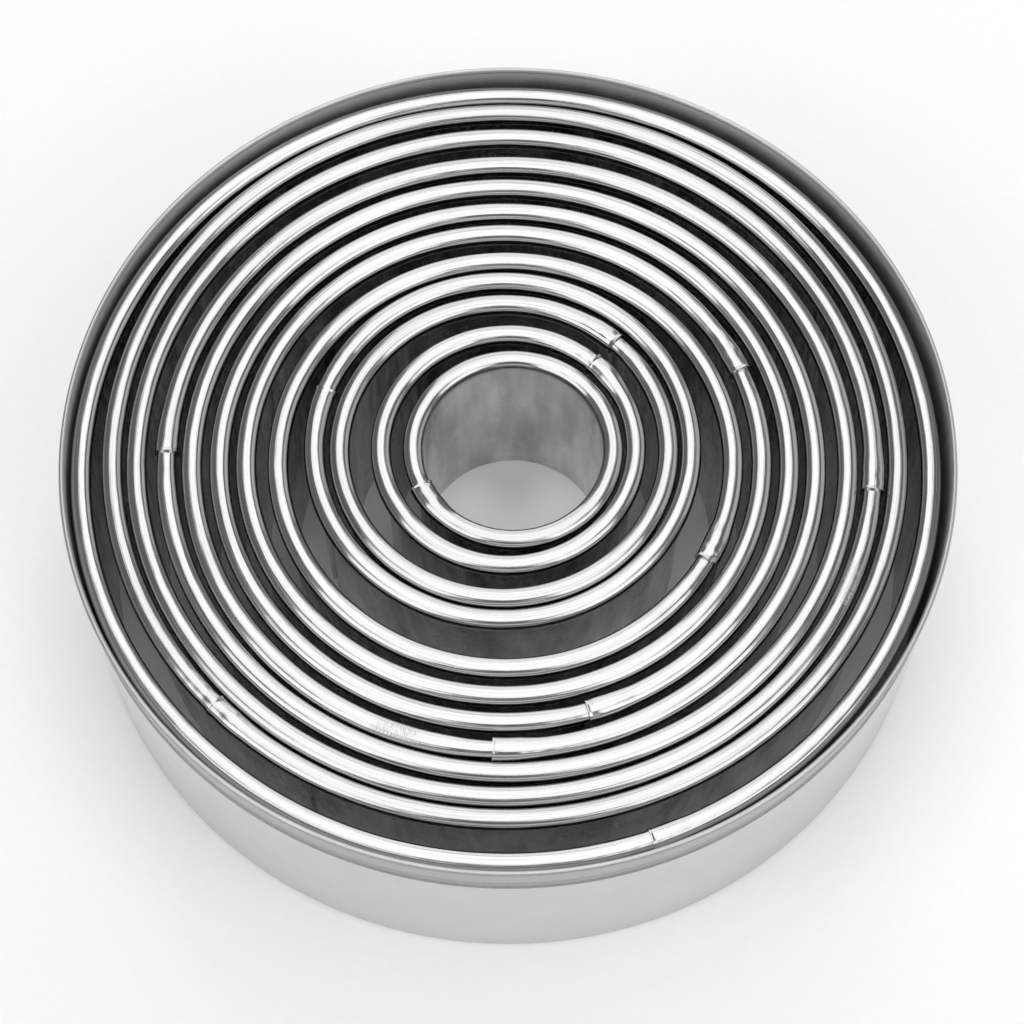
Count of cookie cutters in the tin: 12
